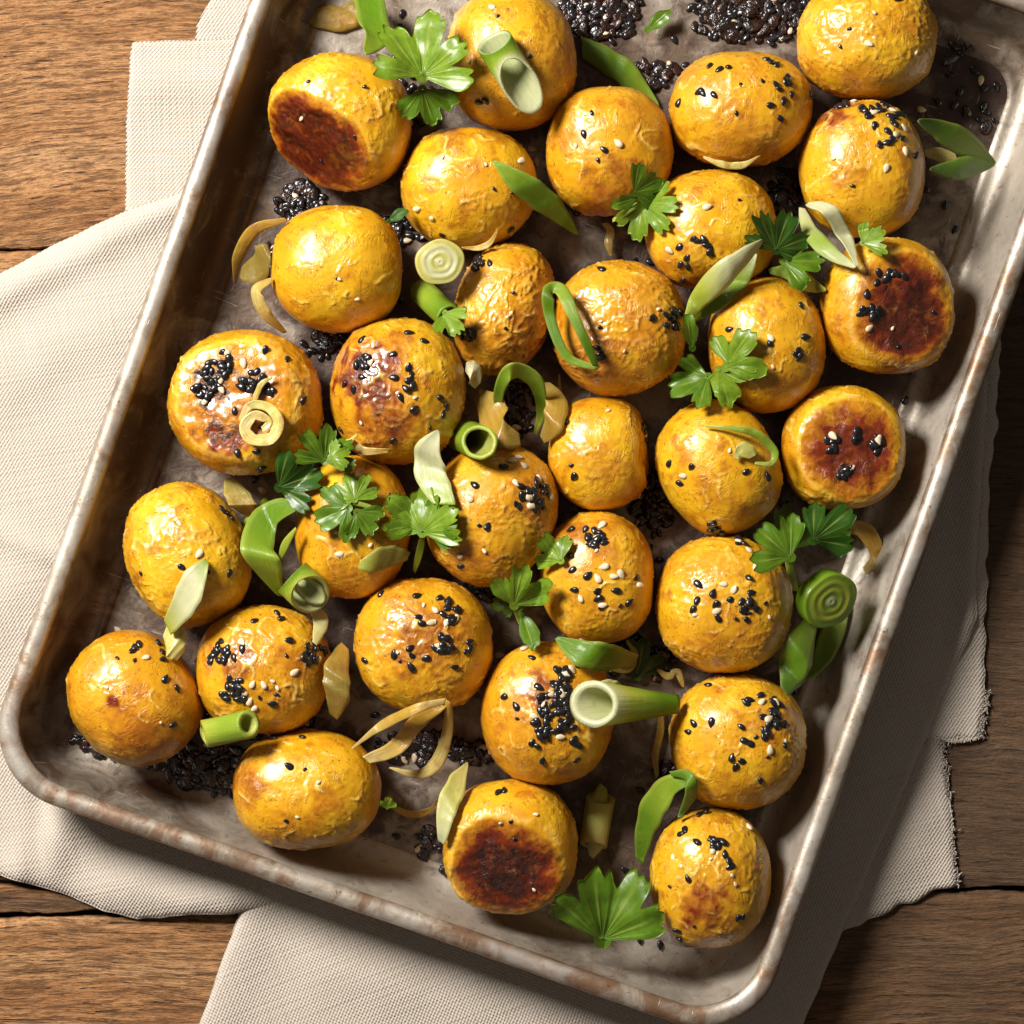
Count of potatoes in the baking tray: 31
